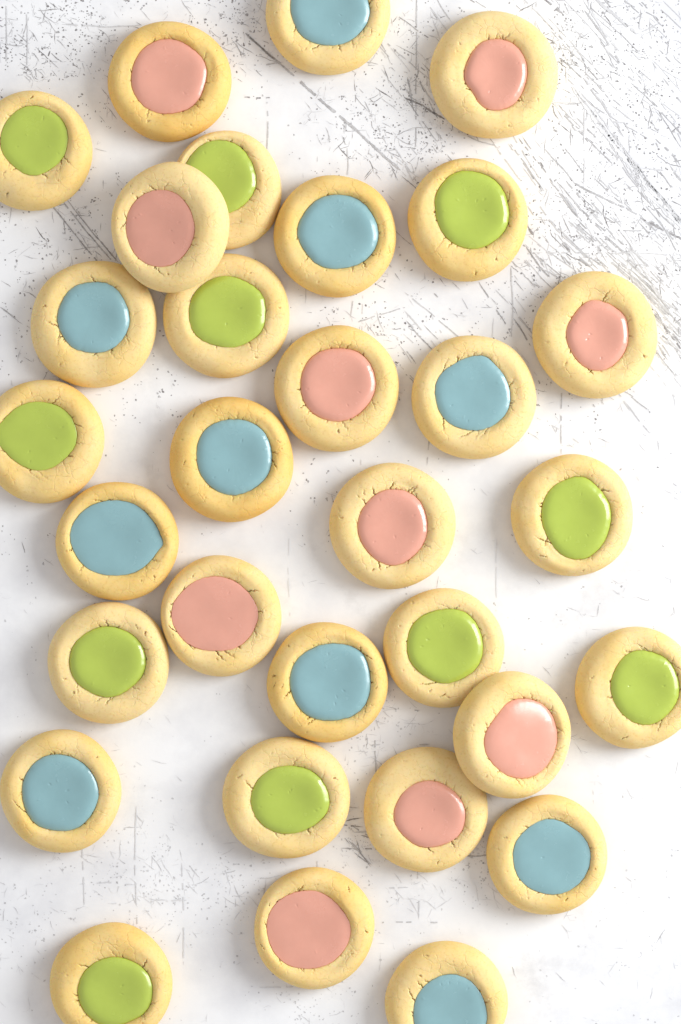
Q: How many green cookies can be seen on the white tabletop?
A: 11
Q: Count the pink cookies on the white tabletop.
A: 10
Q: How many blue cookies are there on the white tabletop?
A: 10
